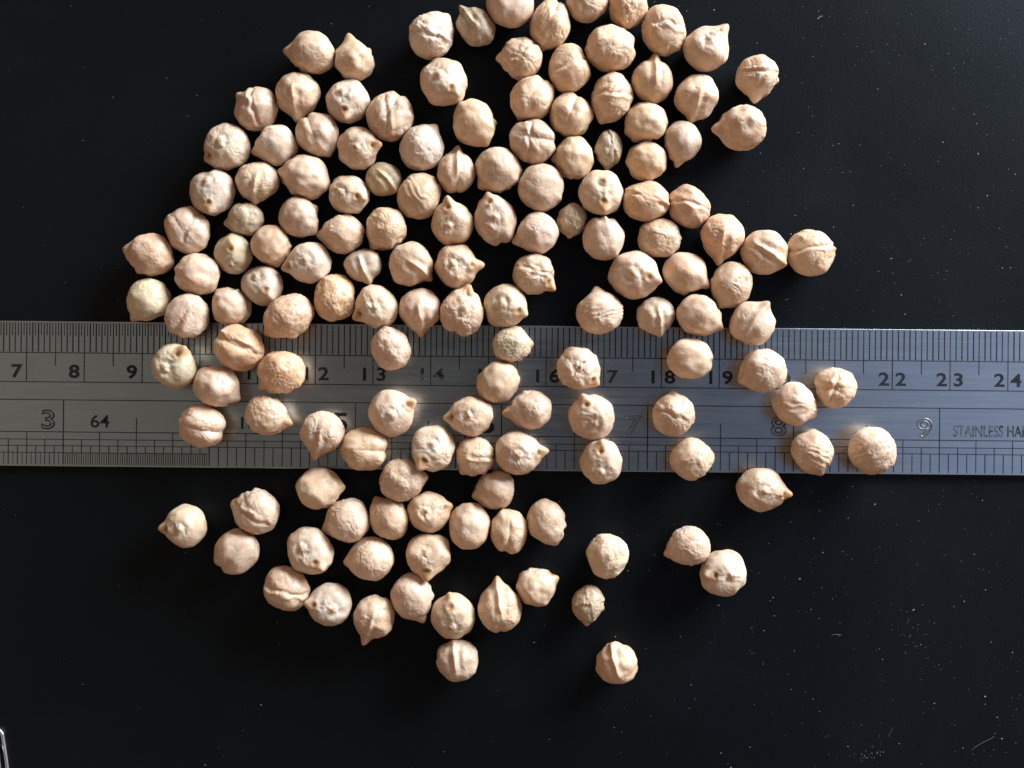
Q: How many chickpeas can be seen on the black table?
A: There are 146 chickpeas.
